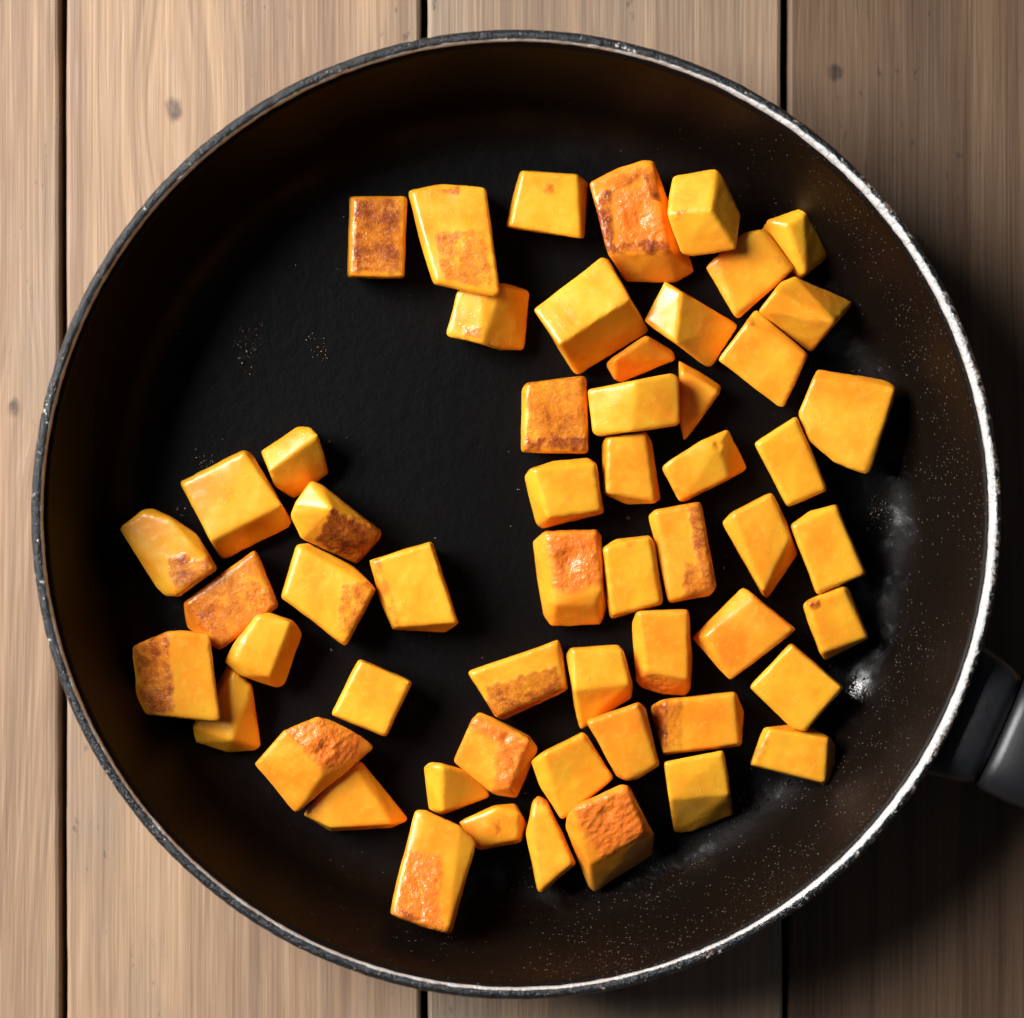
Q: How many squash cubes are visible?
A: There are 56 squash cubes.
